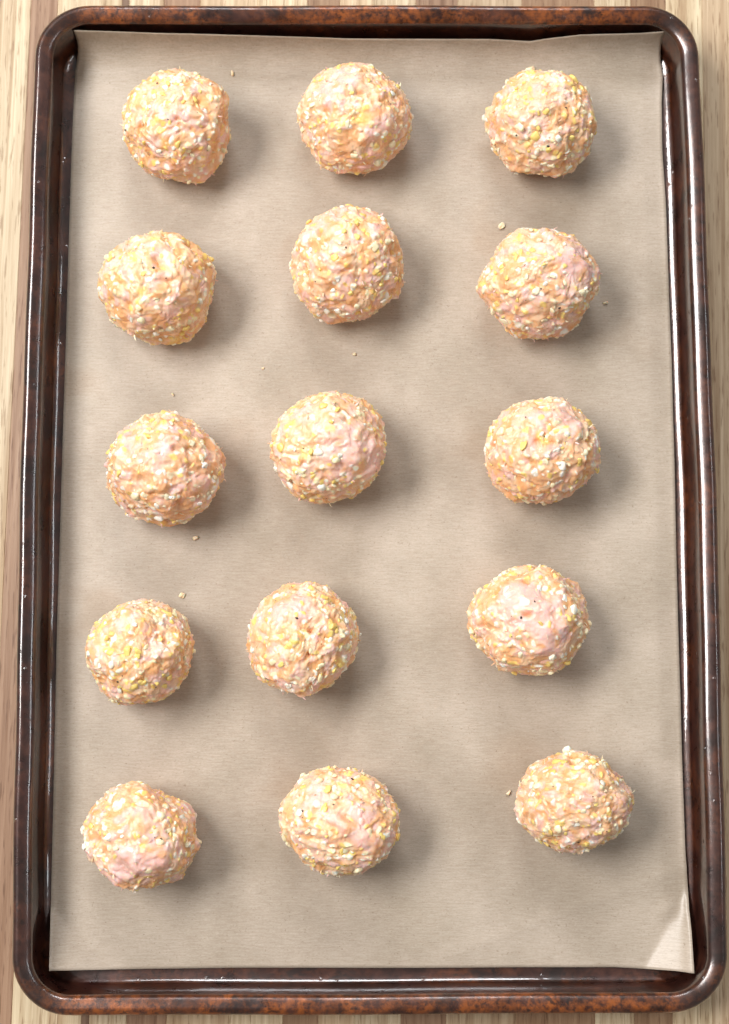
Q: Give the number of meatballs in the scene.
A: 15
